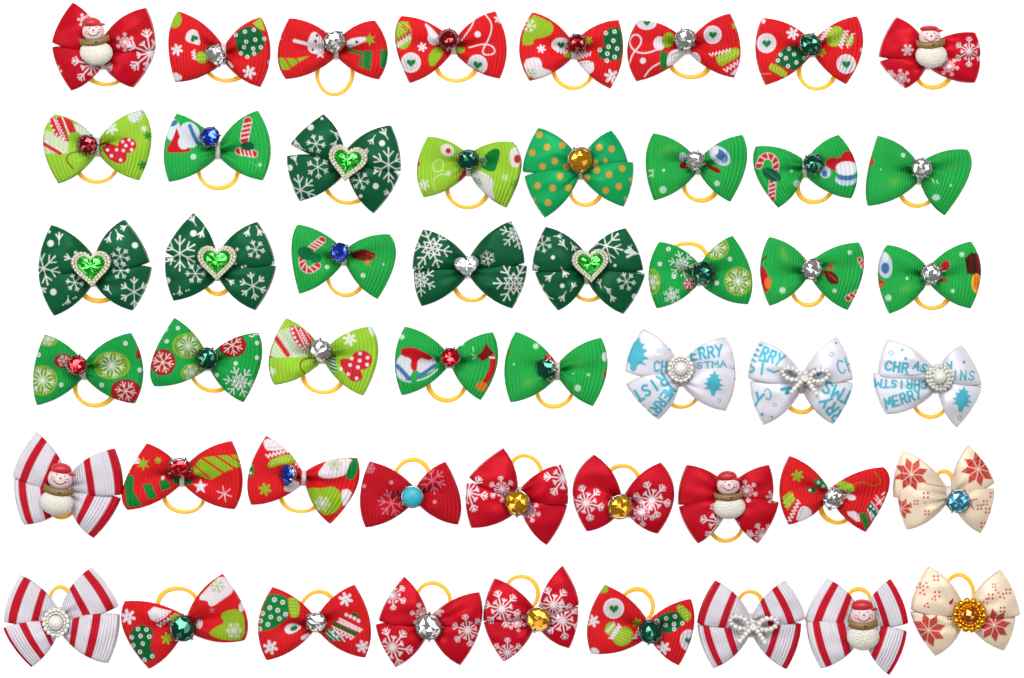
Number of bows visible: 50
